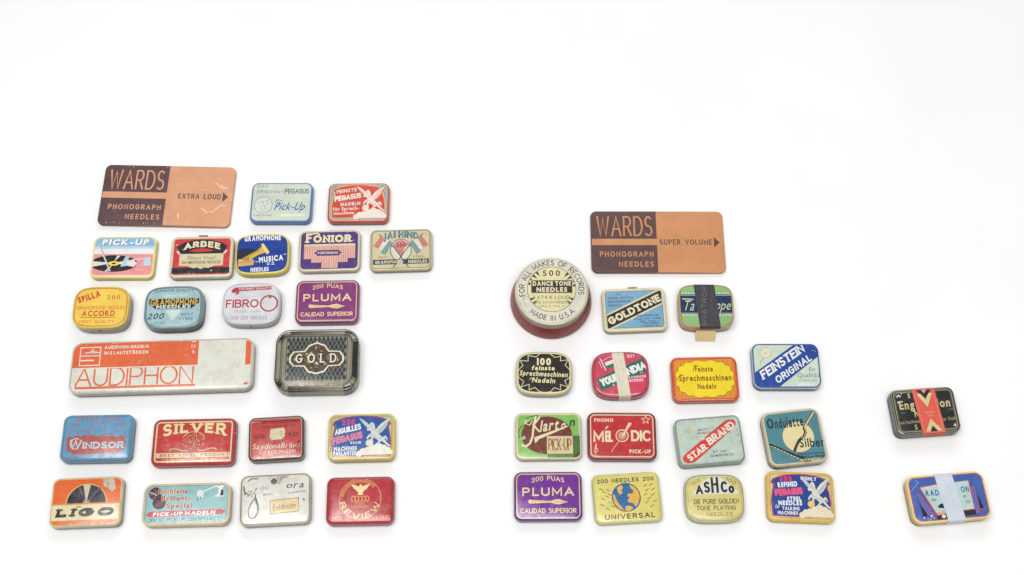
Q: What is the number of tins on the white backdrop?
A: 40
